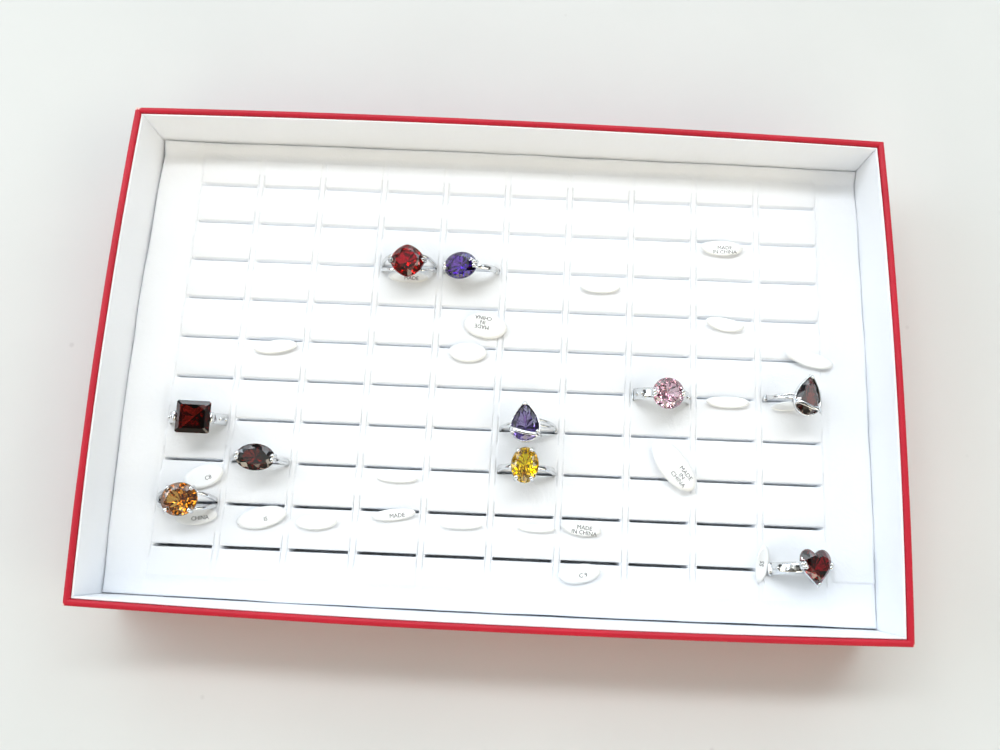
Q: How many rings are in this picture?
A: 10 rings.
